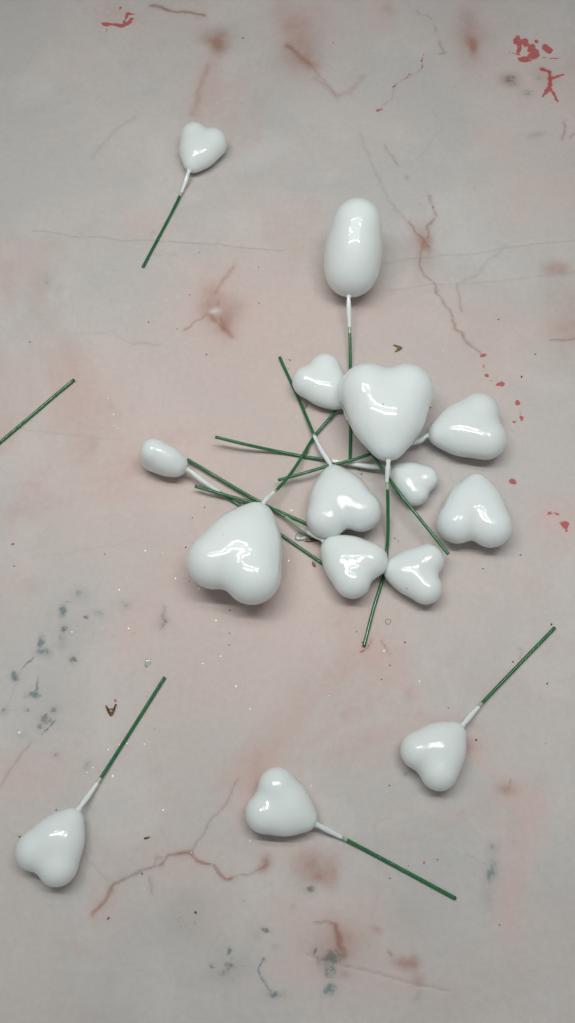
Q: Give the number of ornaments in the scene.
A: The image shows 15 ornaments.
